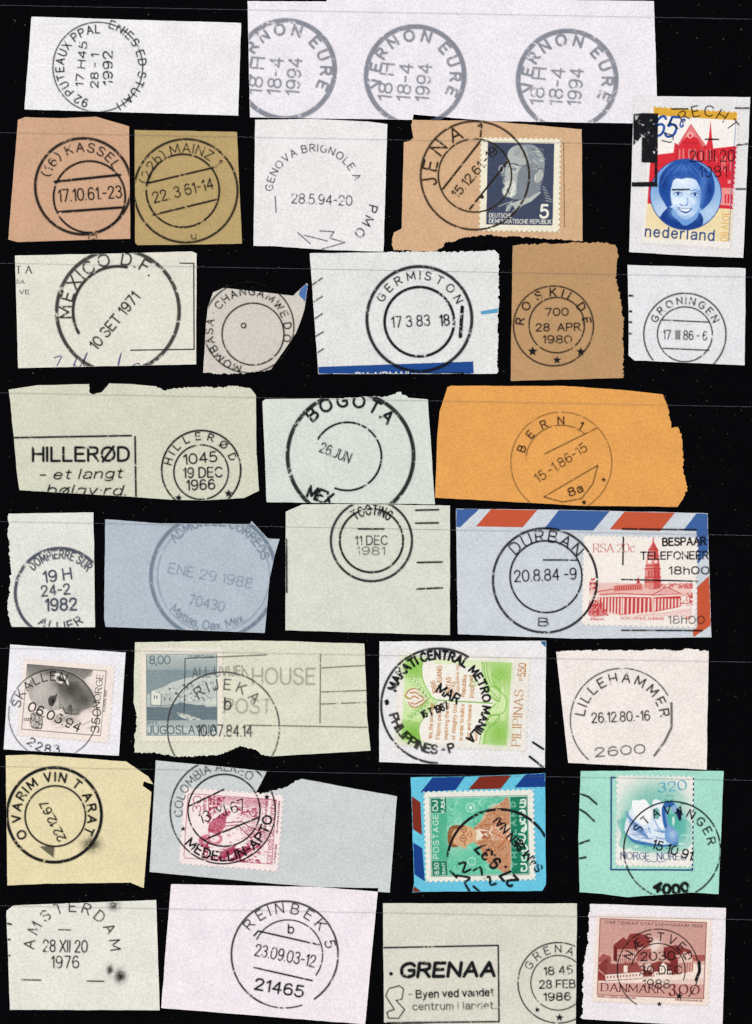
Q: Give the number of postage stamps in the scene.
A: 10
